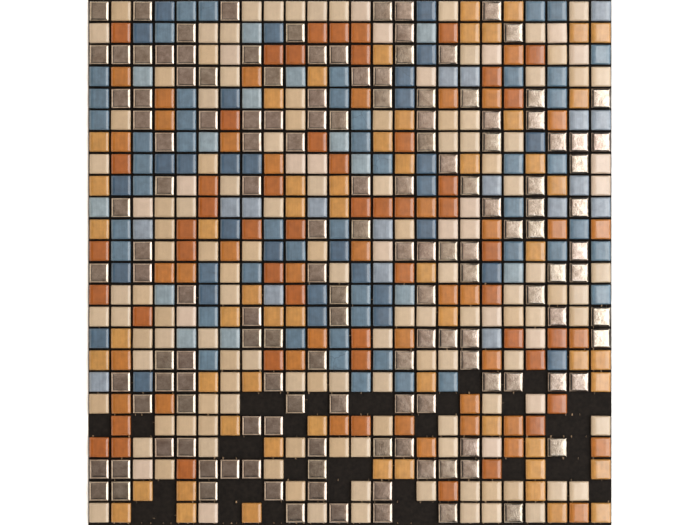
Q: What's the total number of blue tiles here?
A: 112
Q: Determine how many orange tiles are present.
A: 148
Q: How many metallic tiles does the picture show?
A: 140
